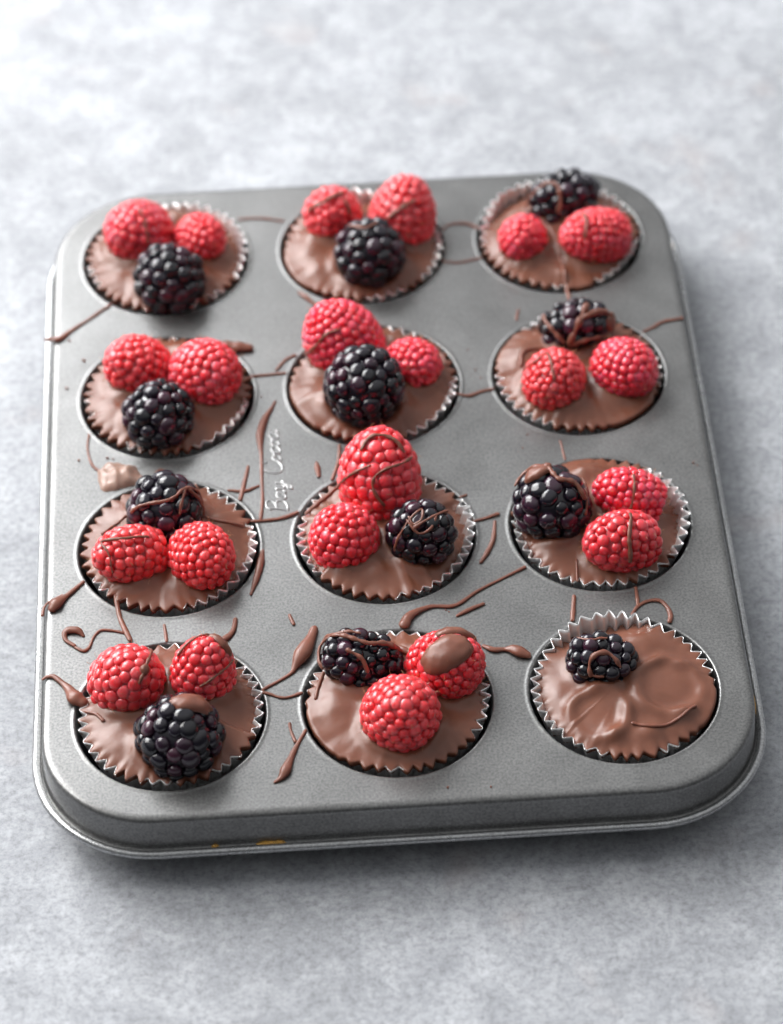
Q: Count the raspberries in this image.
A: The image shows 22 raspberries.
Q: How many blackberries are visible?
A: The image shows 12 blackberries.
